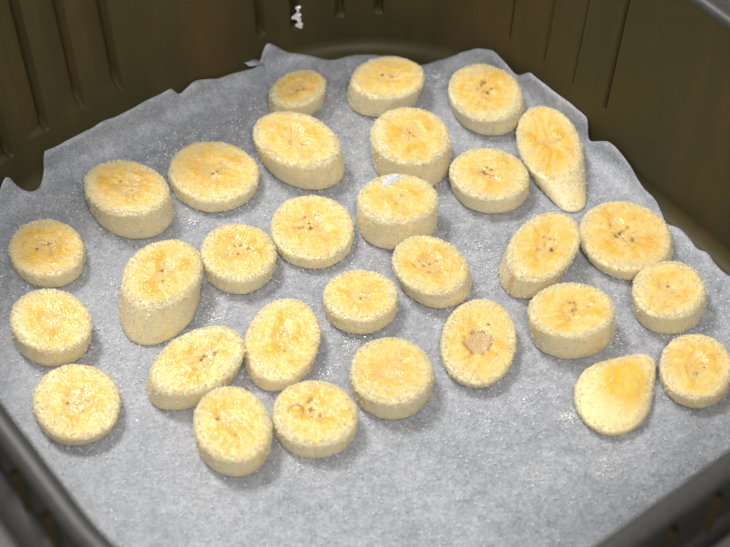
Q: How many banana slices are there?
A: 30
